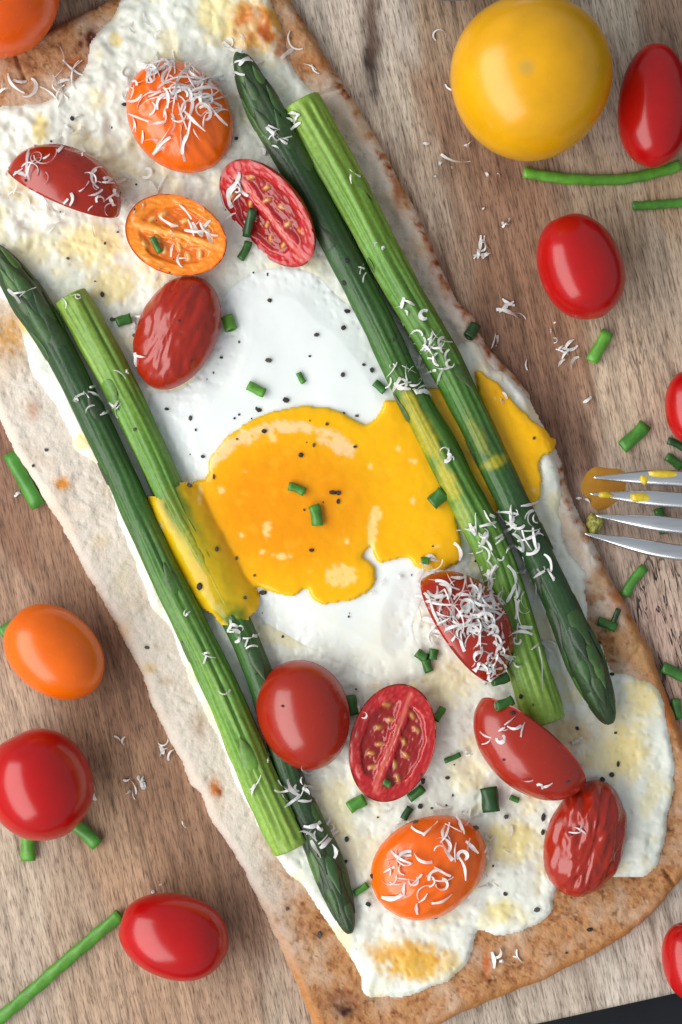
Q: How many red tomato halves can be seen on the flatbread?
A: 8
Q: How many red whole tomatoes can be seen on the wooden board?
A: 6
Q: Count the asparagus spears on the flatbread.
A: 4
